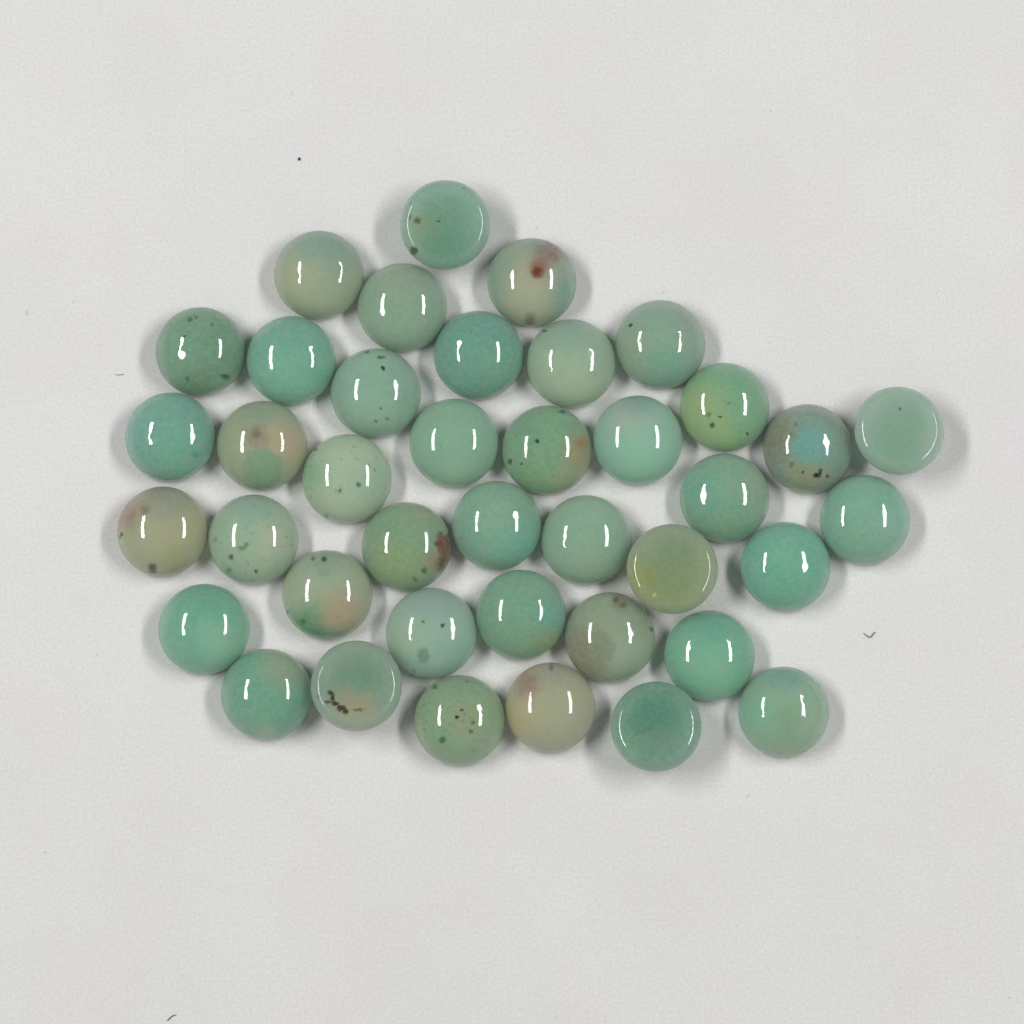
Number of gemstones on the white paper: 40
